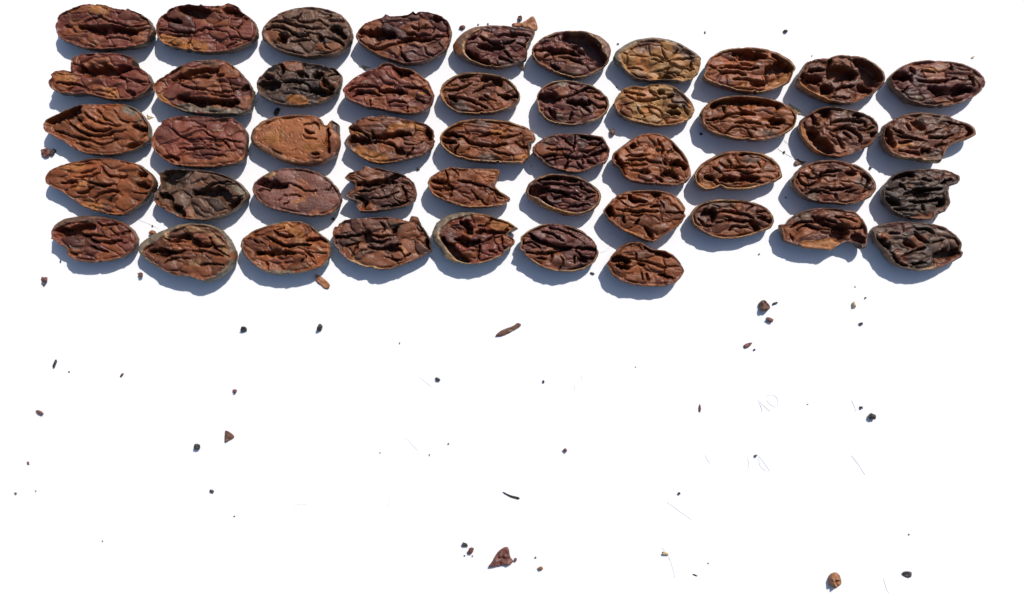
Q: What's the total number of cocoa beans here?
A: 47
